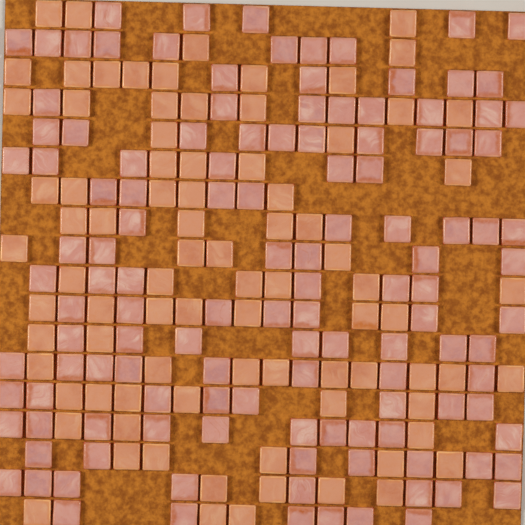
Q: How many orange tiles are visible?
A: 84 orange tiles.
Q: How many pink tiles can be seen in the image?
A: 126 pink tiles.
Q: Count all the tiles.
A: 210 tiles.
